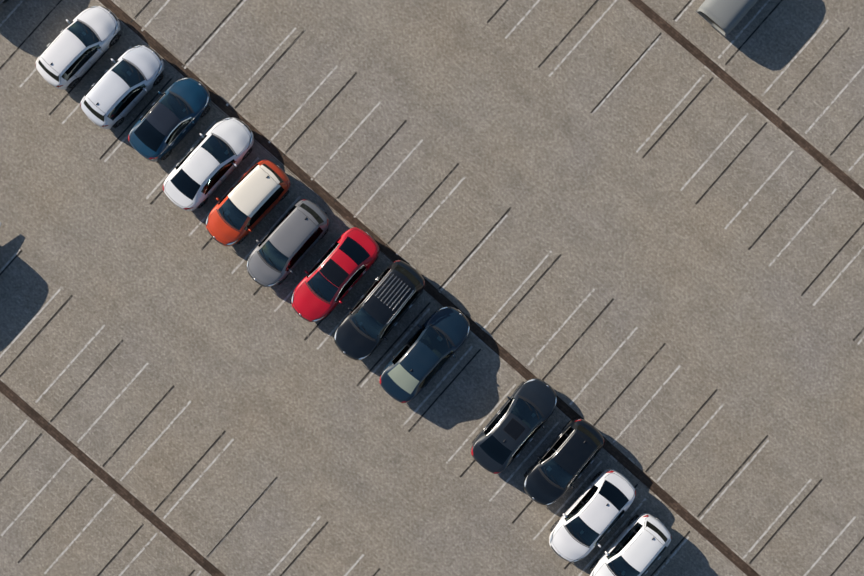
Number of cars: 13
